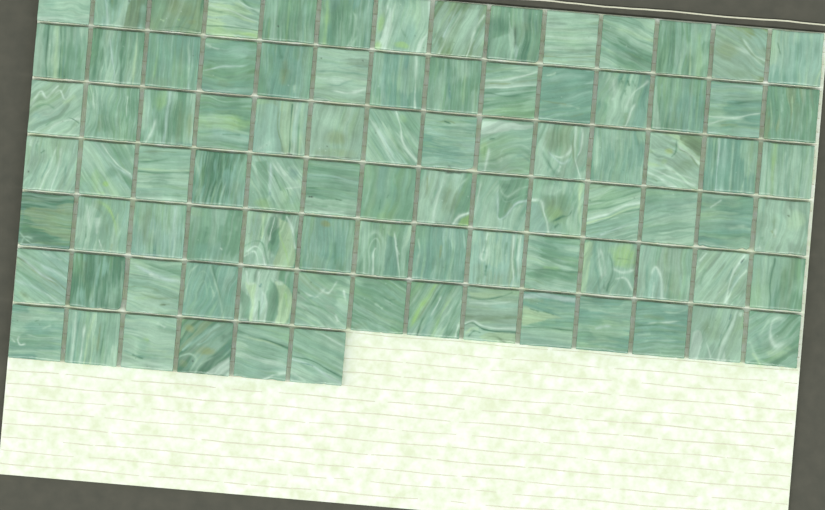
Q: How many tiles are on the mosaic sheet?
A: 90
